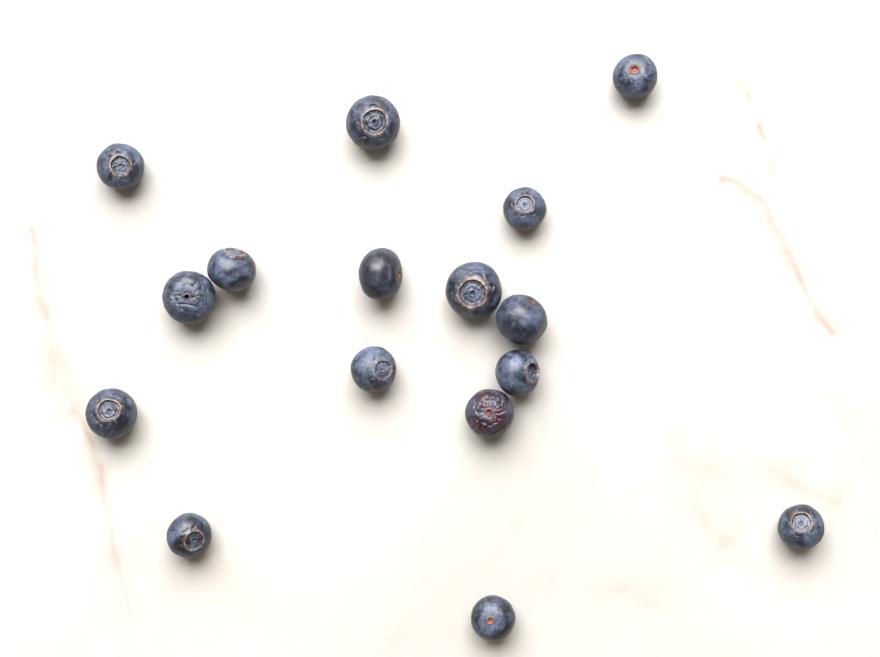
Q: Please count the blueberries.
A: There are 16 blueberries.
